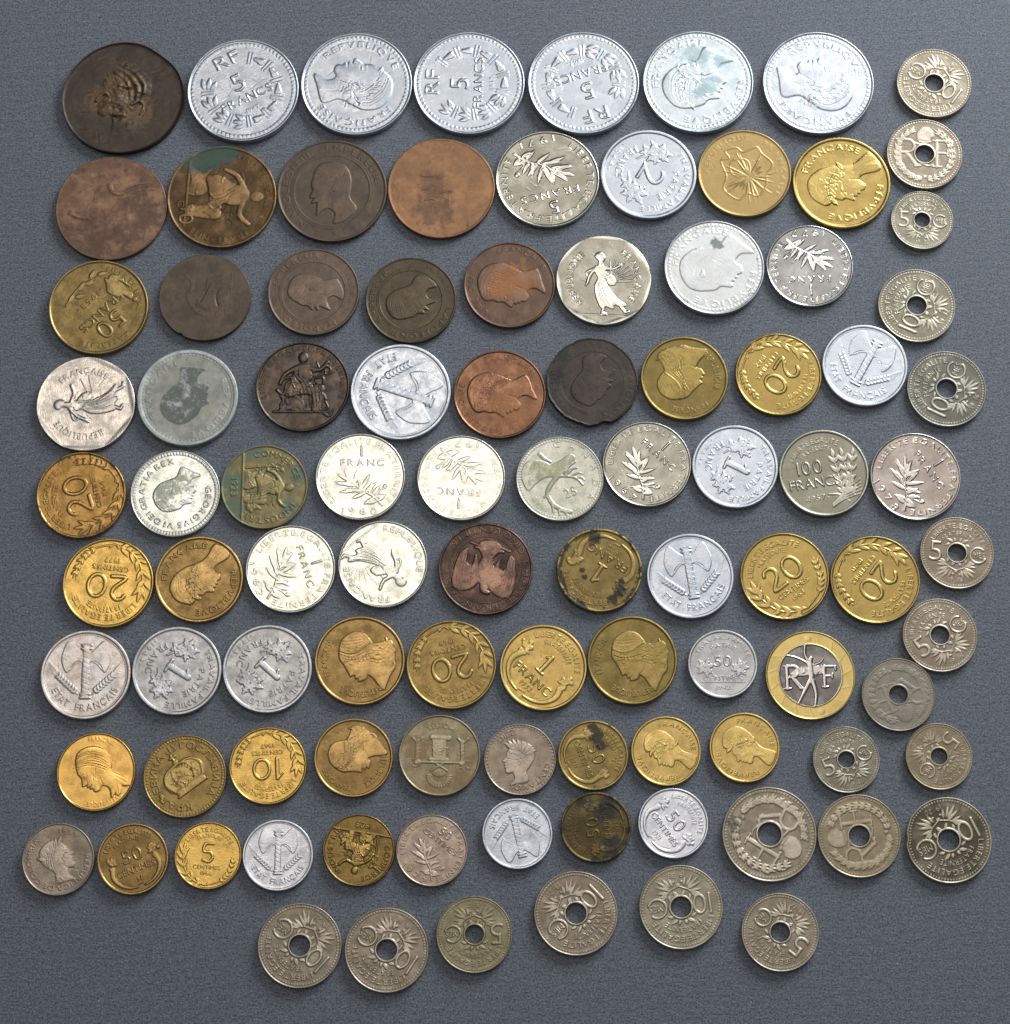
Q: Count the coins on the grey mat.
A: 97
